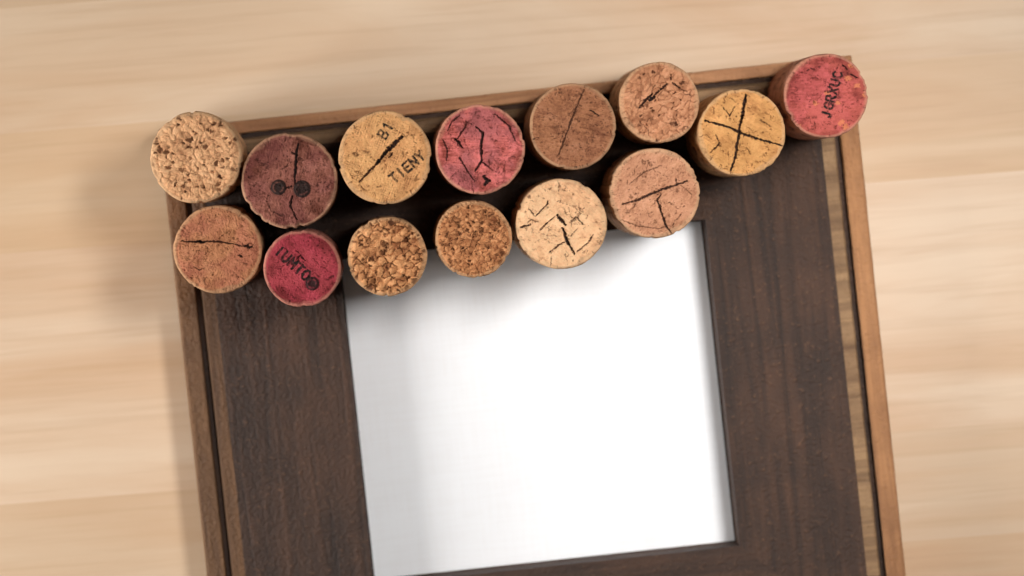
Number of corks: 14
